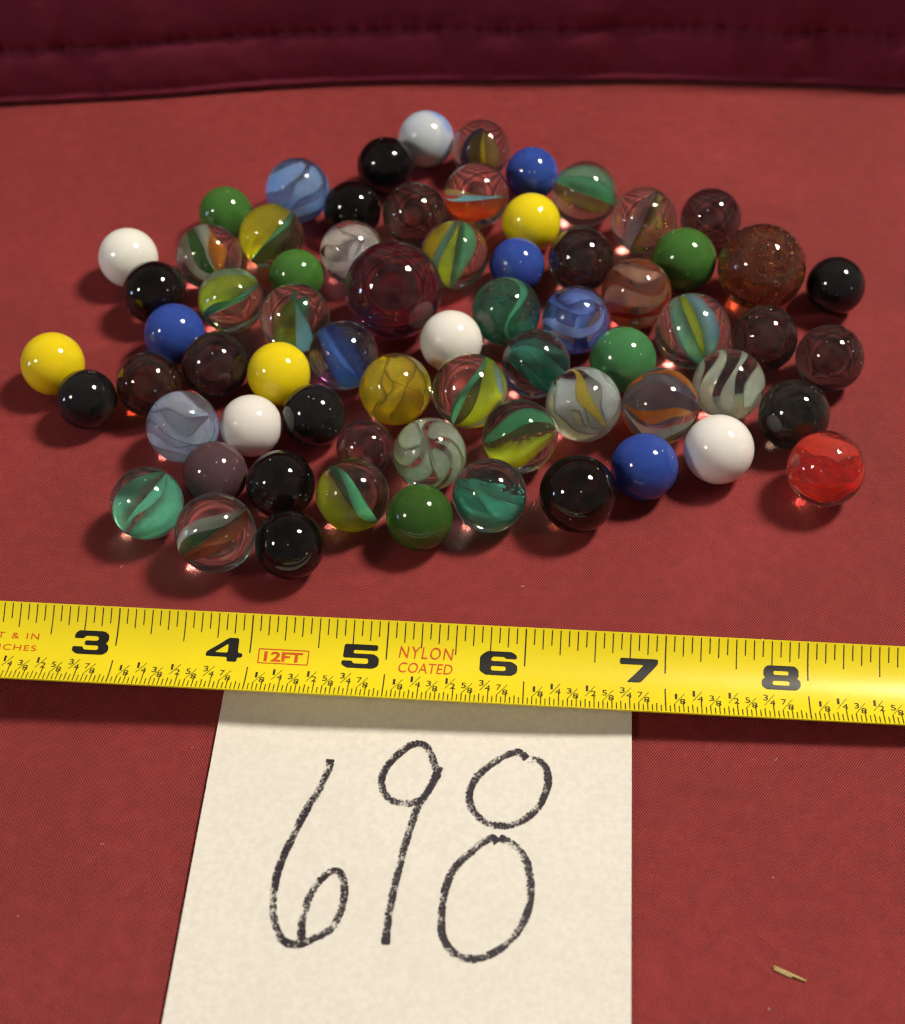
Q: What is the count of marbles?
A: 68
